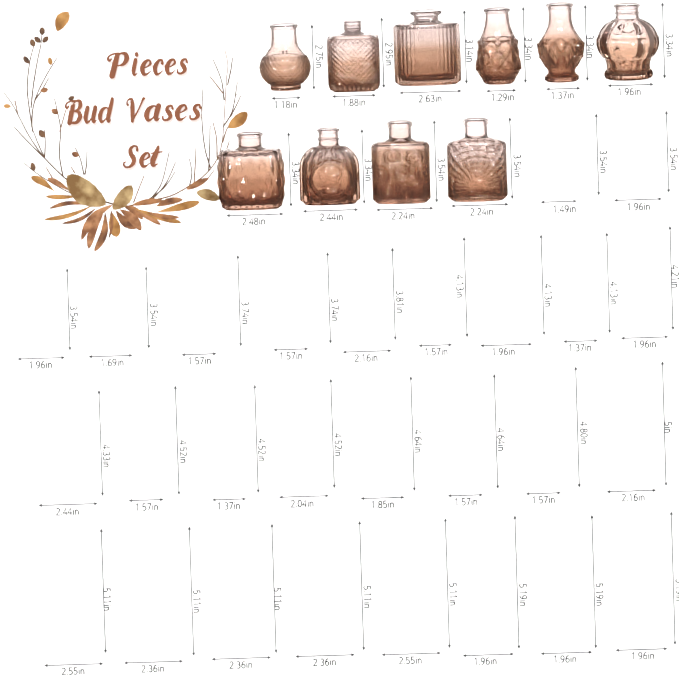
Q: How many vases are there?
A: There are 10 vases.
